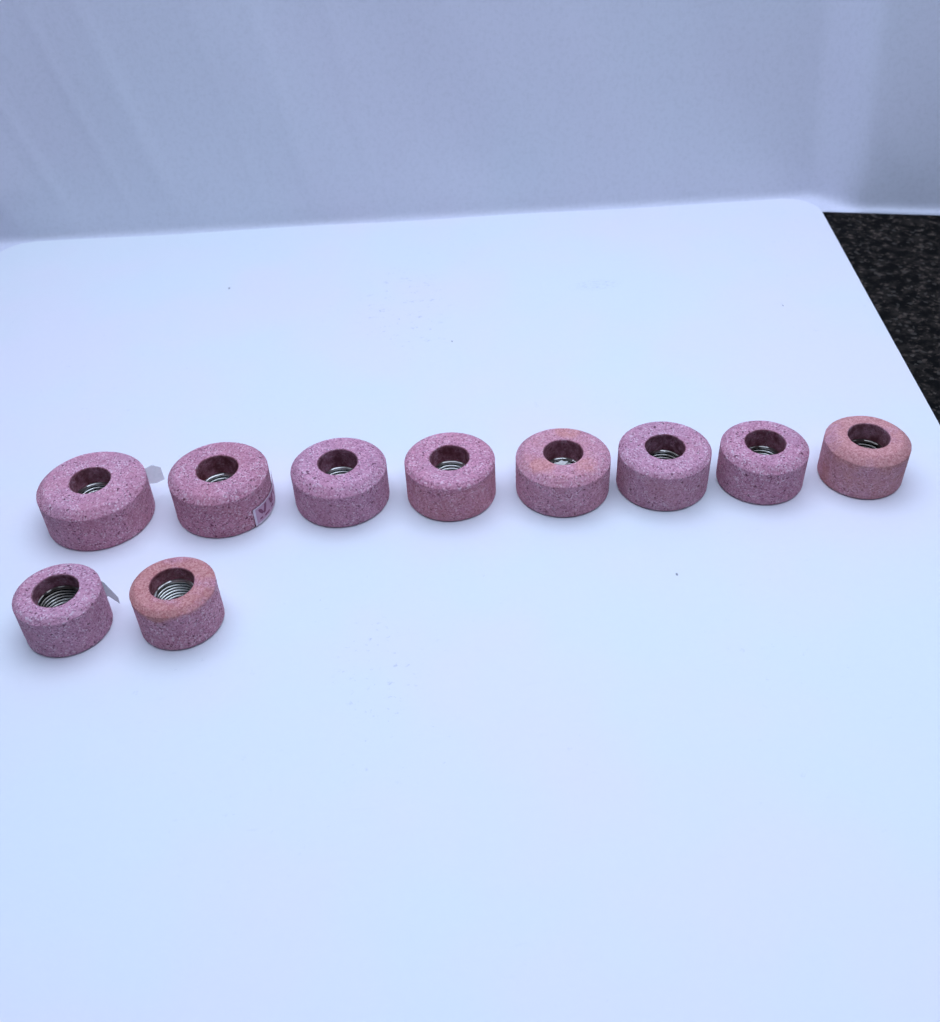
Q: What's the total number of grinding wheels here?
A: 10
